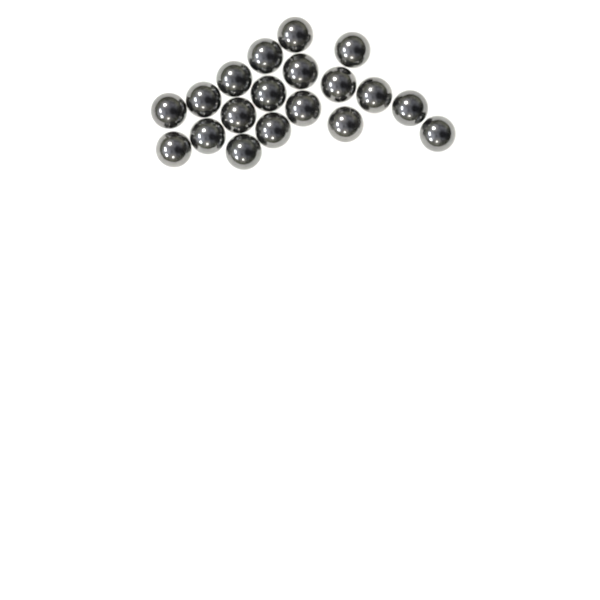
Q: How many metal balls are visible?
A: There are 19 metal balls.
